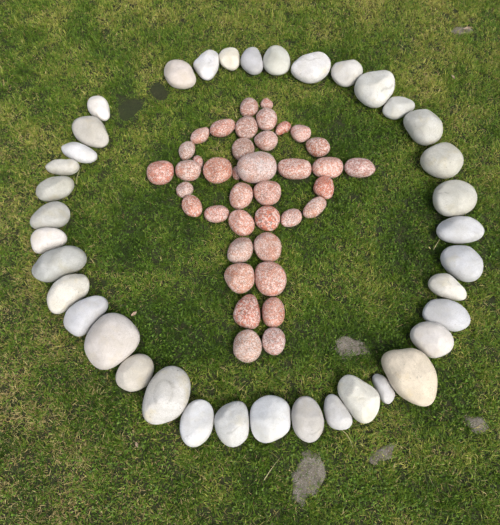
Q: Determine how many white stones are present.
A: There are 38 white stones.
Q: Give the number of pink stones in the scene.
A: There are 39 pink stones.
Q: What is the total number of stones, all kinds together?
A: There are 77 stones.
